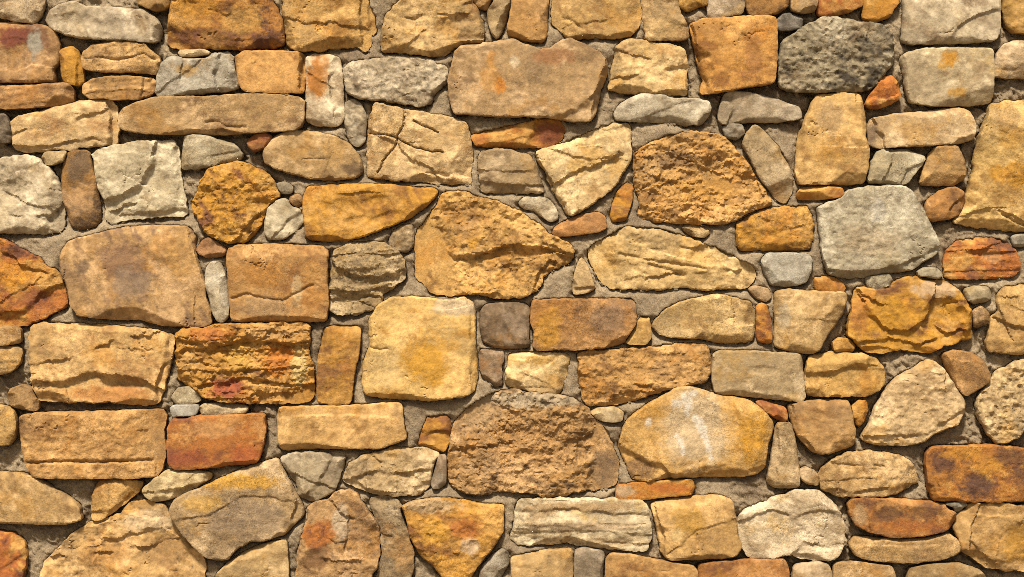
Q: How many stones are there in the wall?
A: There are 165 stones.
